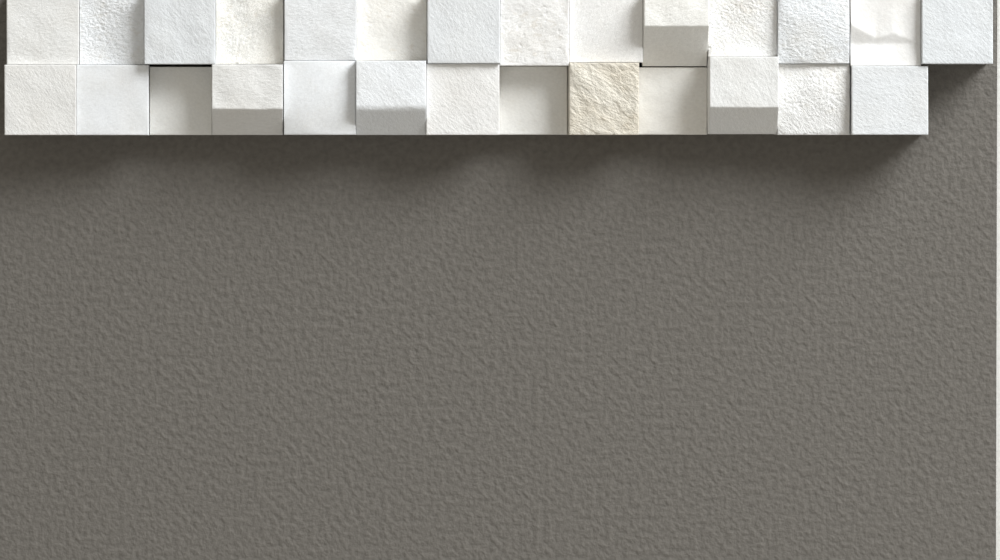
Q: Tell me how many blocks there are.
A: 27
